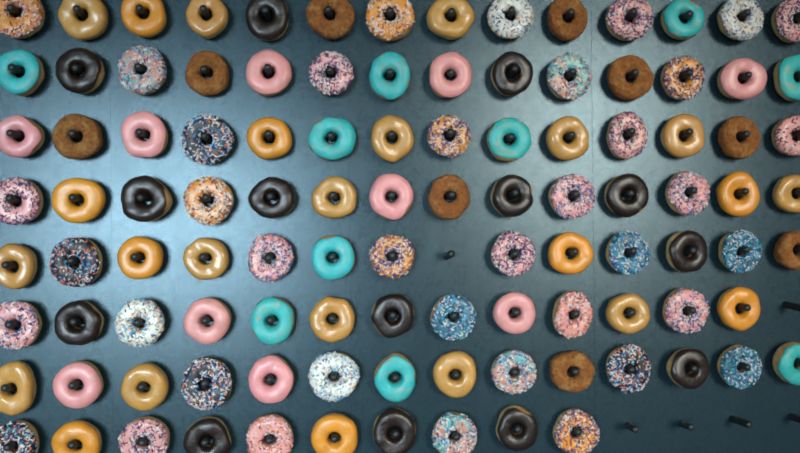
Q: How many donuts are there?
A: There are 106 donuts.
